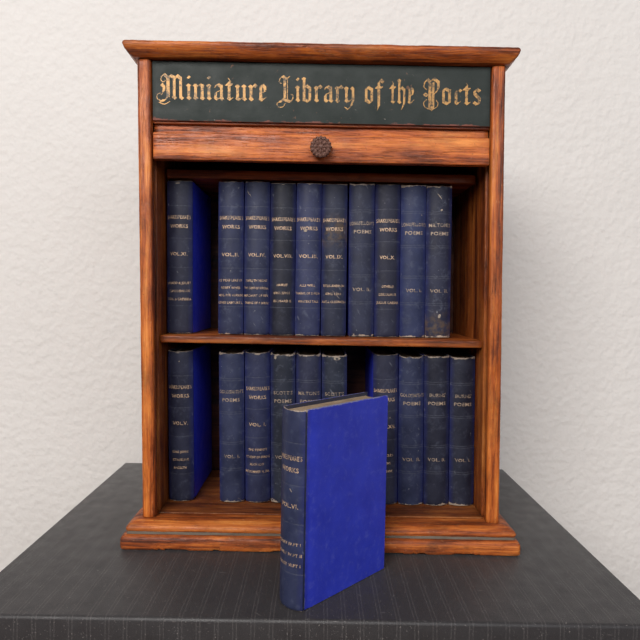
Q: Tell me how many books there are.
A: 21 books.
